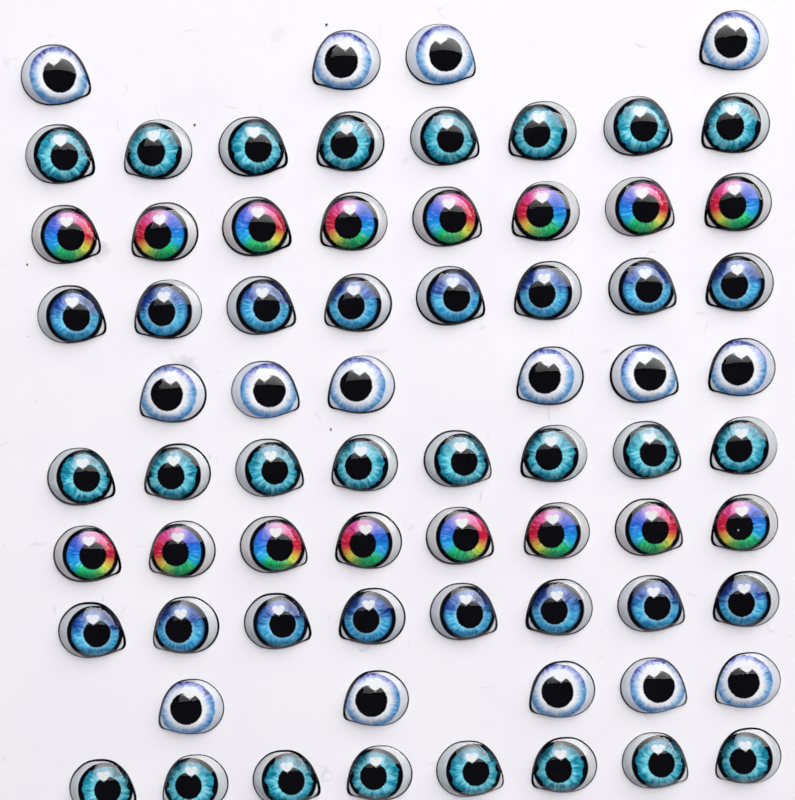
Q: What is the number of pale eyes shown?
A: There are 15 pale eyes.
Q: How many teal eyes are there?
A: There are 24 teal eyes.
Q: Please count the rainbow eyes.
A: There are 16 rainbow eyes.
